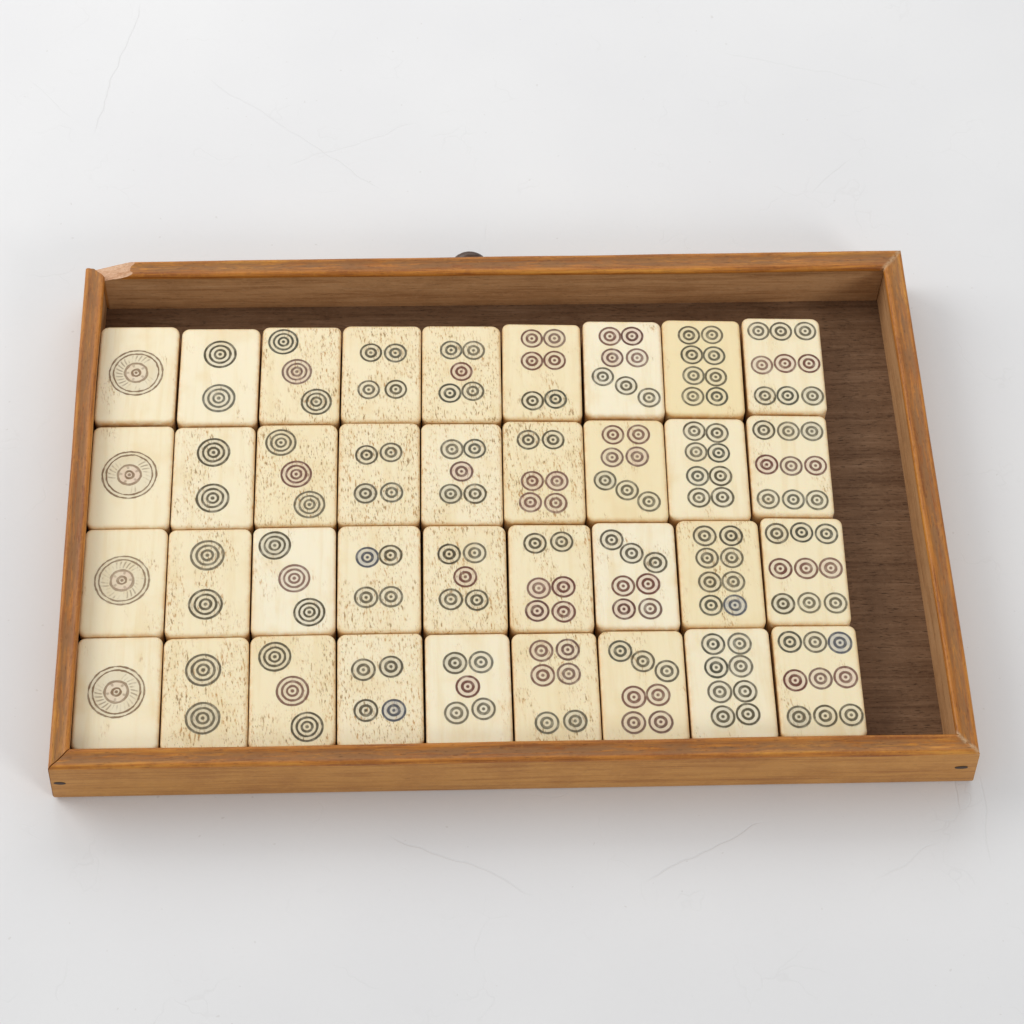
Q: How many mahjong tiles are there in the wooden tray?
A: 36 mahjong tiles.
